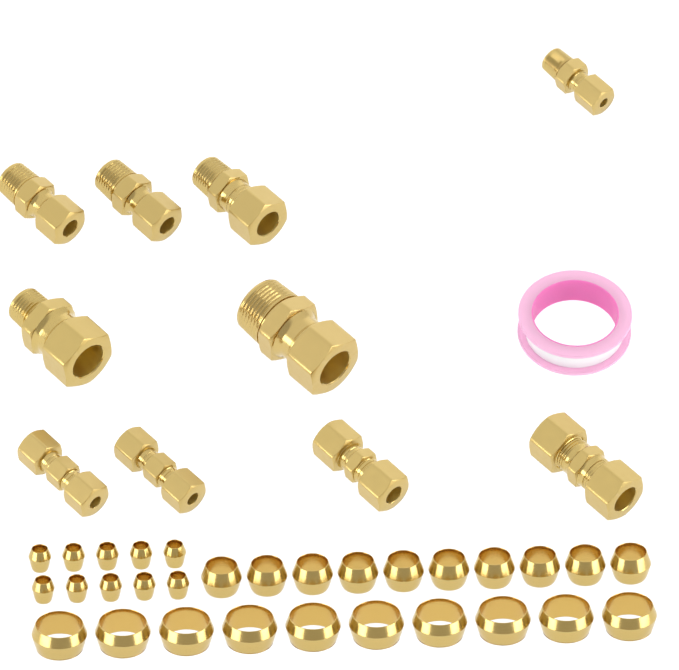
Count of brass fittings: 10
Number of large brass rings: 10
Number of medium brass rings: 10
